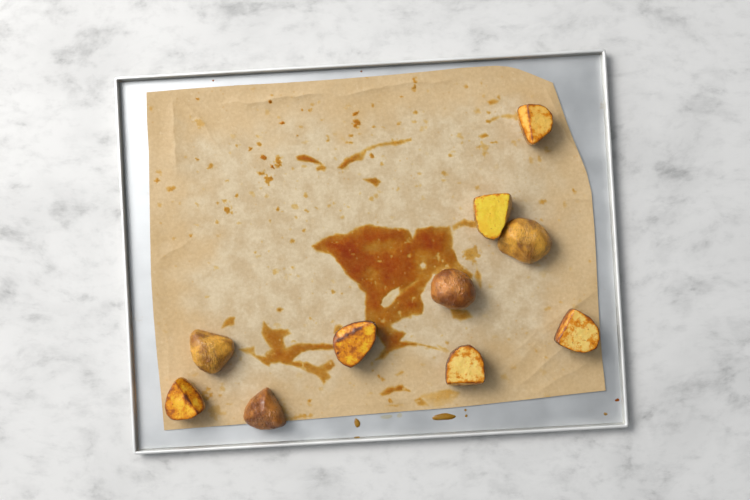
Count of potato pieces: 10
